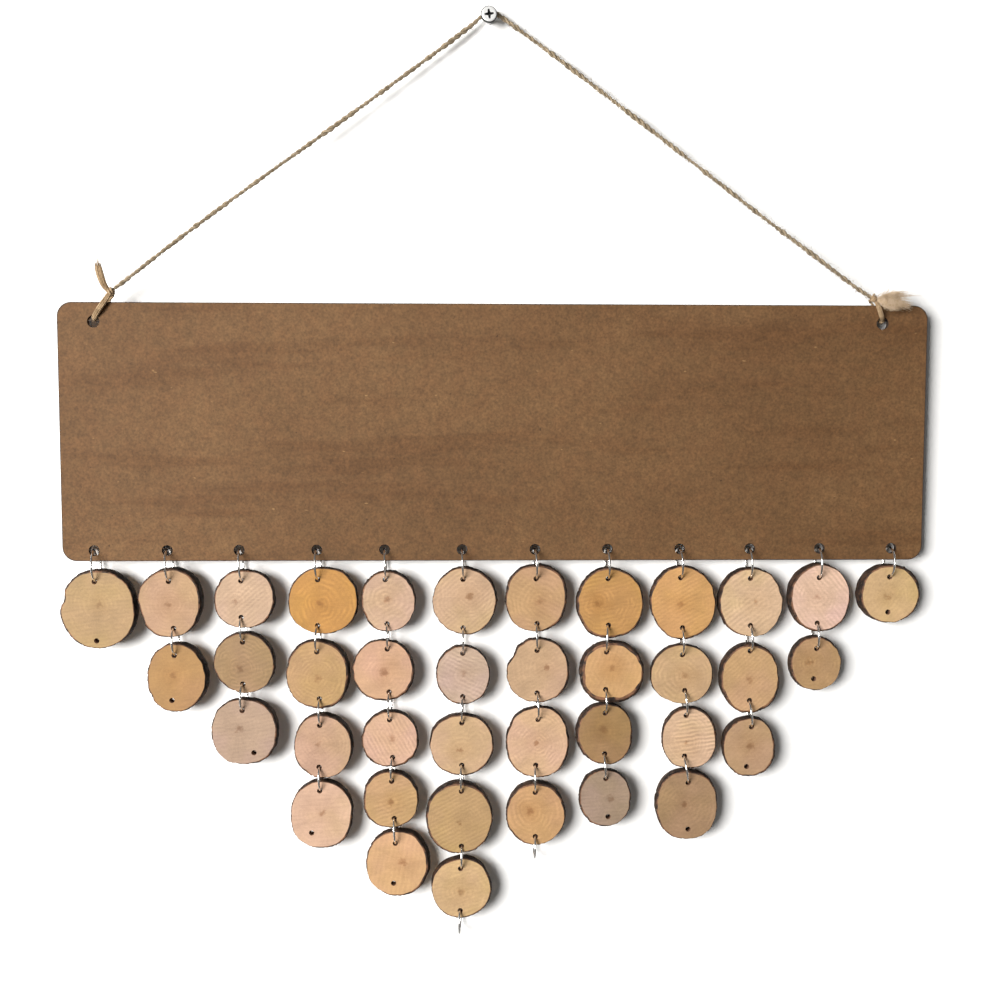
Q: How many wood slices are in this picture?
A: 38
